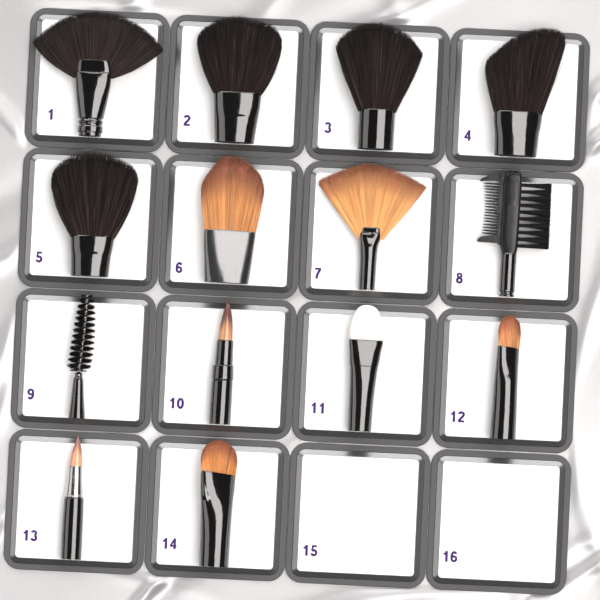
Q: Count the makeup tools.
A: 14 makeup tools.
